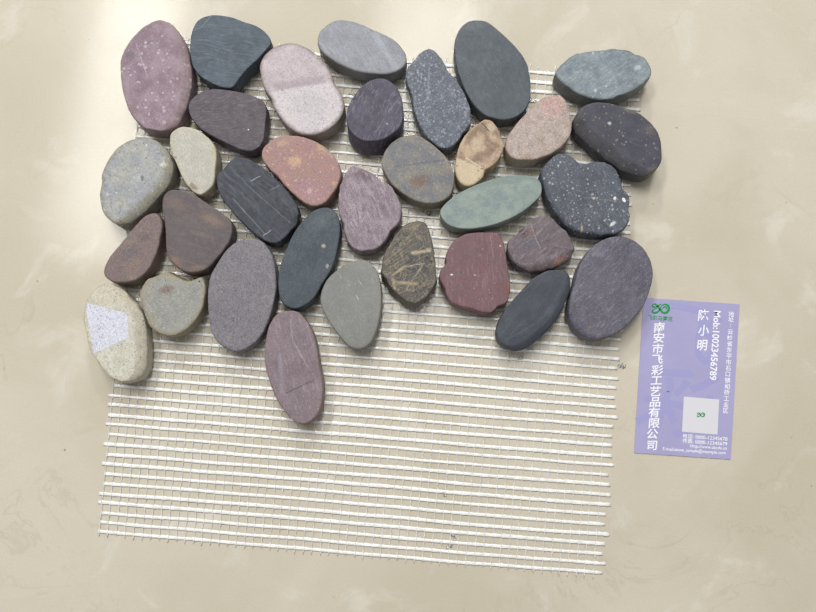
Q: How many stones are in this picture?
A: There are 33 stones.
